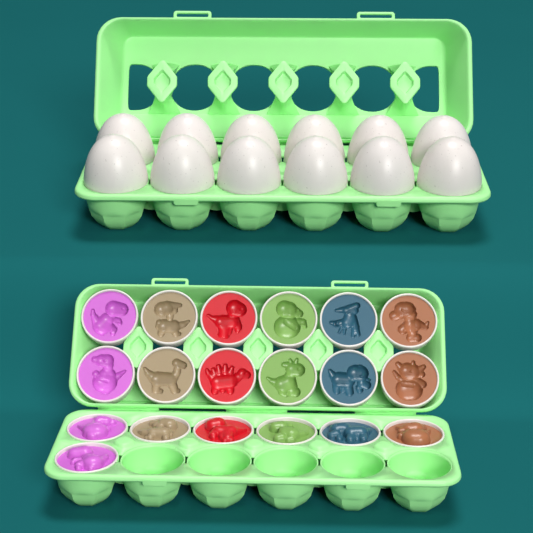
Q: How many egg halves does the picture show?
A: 19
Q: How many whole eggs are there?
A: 12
